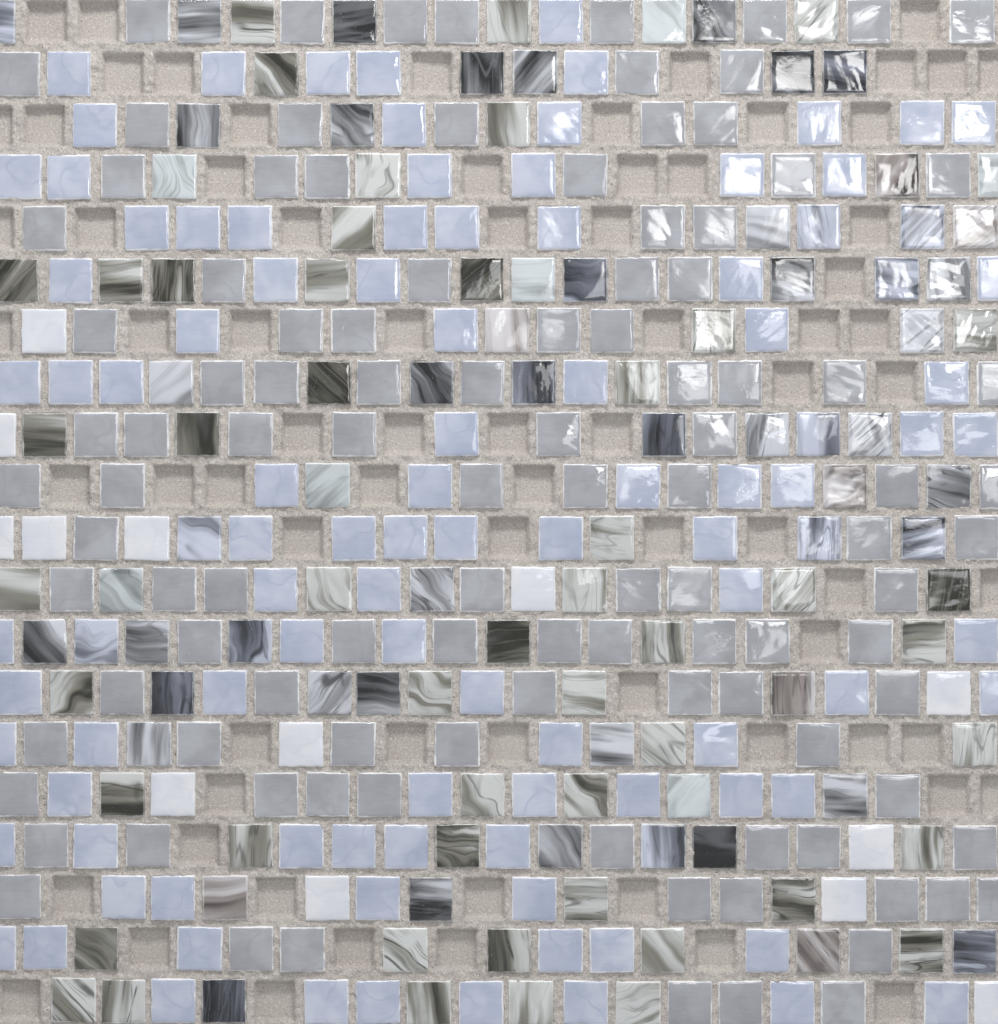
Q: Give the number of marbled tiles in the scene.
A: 110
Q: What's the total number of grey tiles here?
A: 107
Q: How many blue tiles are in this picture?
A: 96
